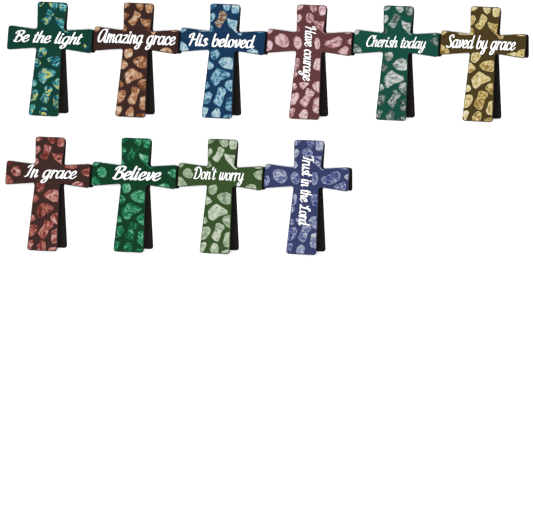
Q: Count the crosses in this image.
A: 10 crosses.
